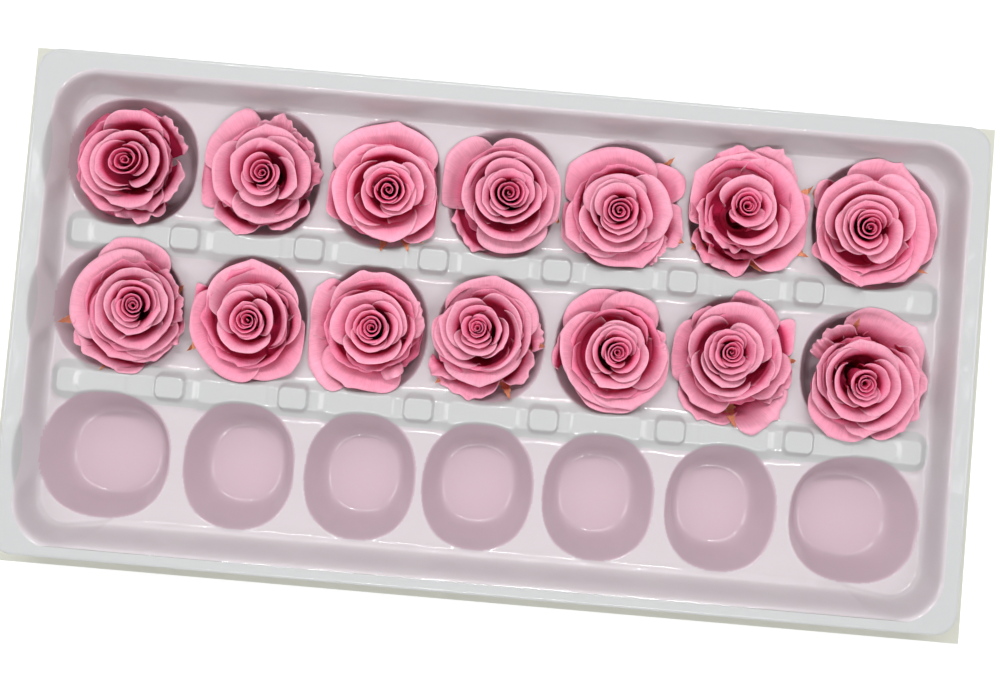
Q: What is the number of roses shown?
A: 14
